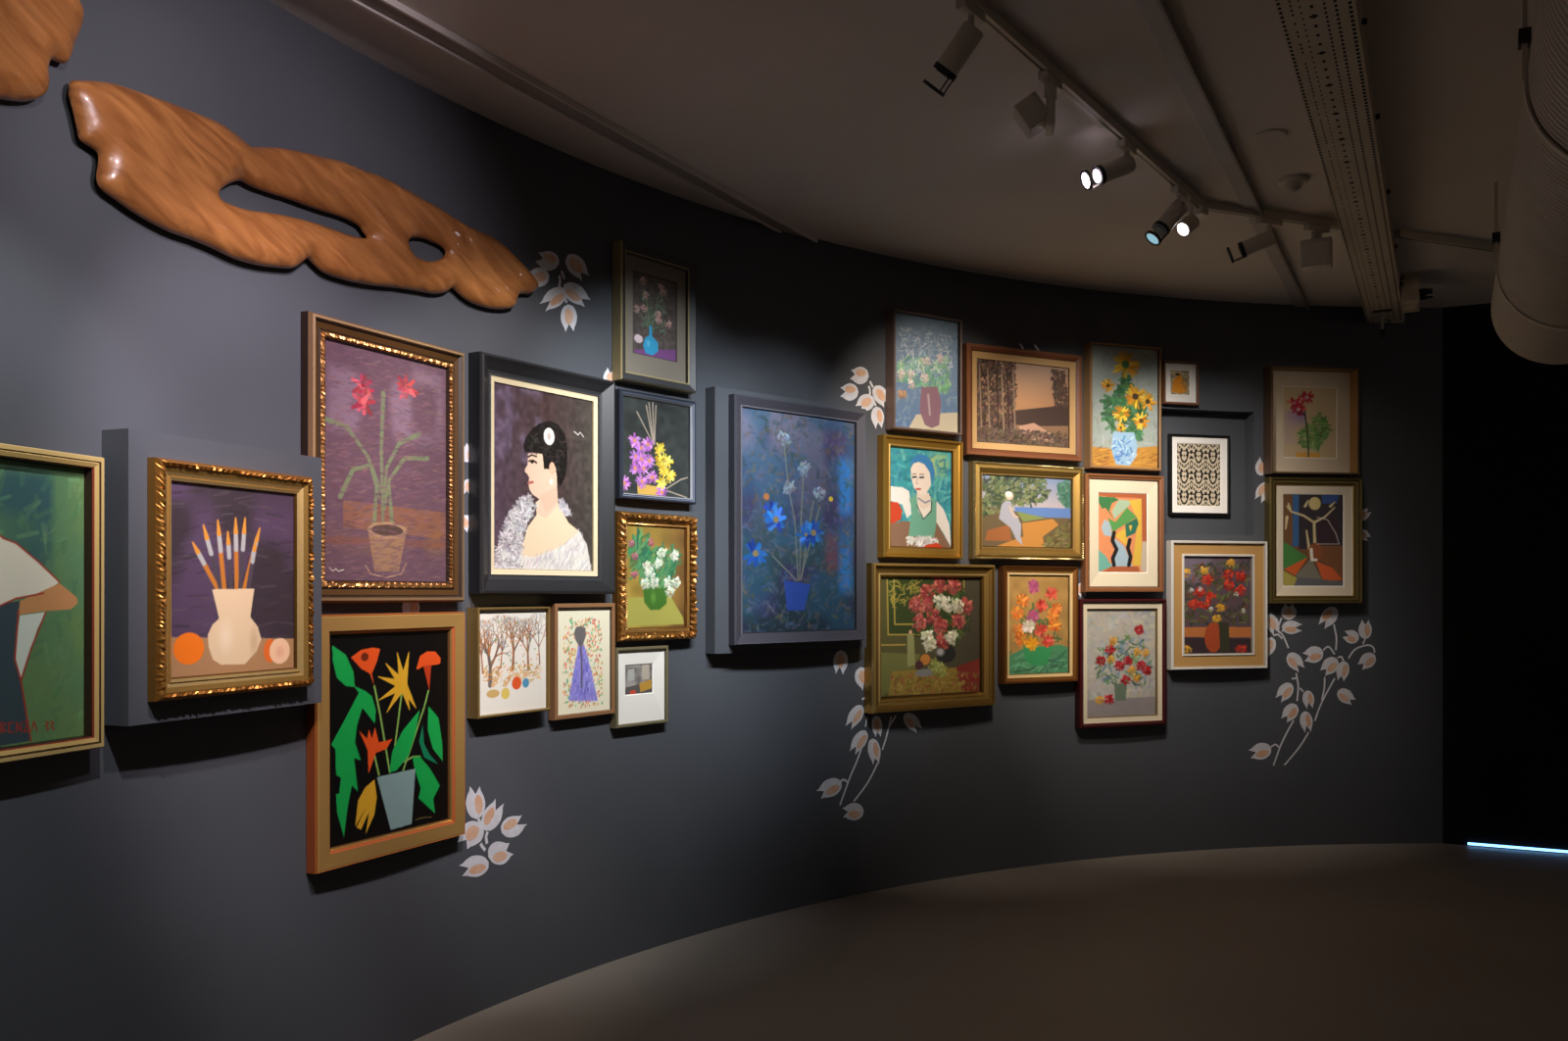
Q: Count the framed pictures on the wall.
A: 26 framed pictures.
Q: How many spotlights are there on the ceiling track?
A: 7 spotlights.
